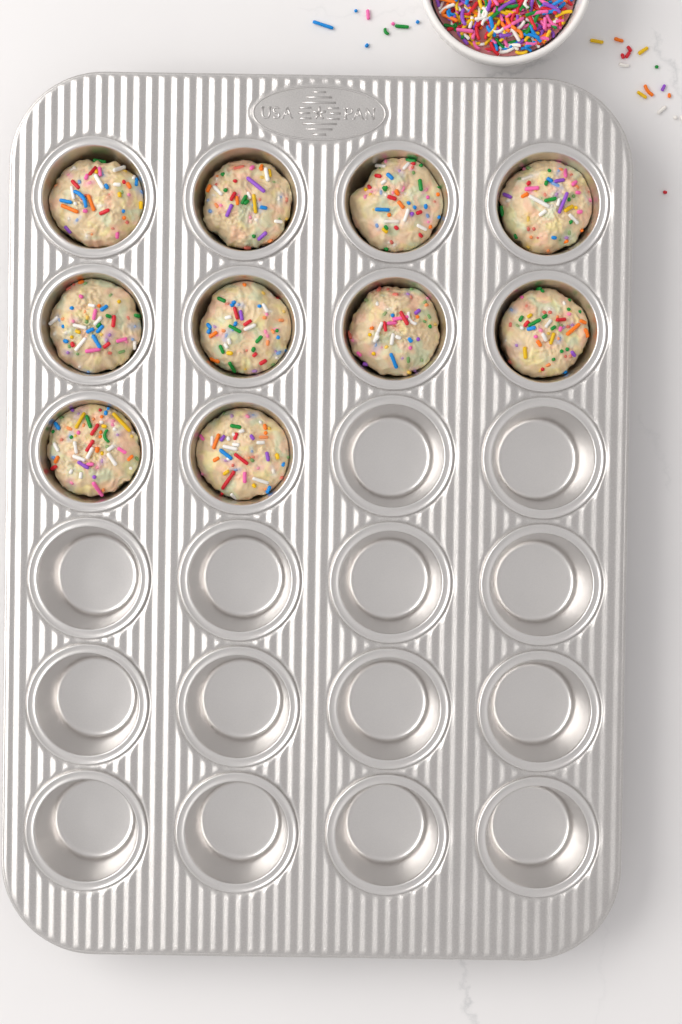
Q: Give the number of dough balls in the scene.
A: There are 10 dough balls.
